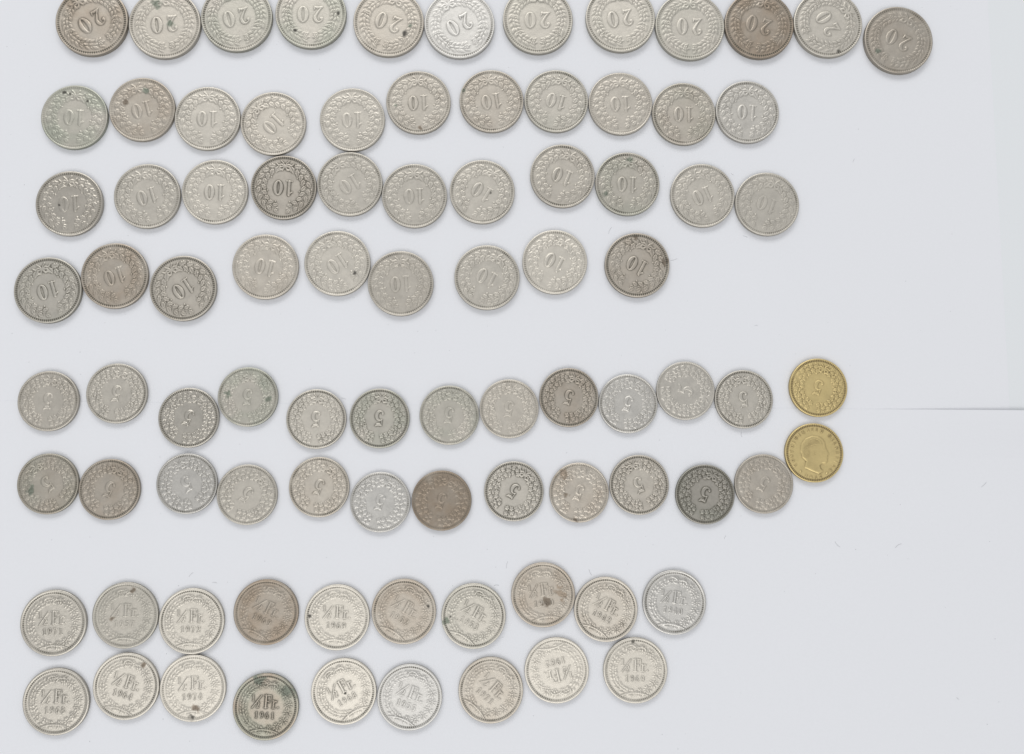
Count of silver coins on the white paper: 86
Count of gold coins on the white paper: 2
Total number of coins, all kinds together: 88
